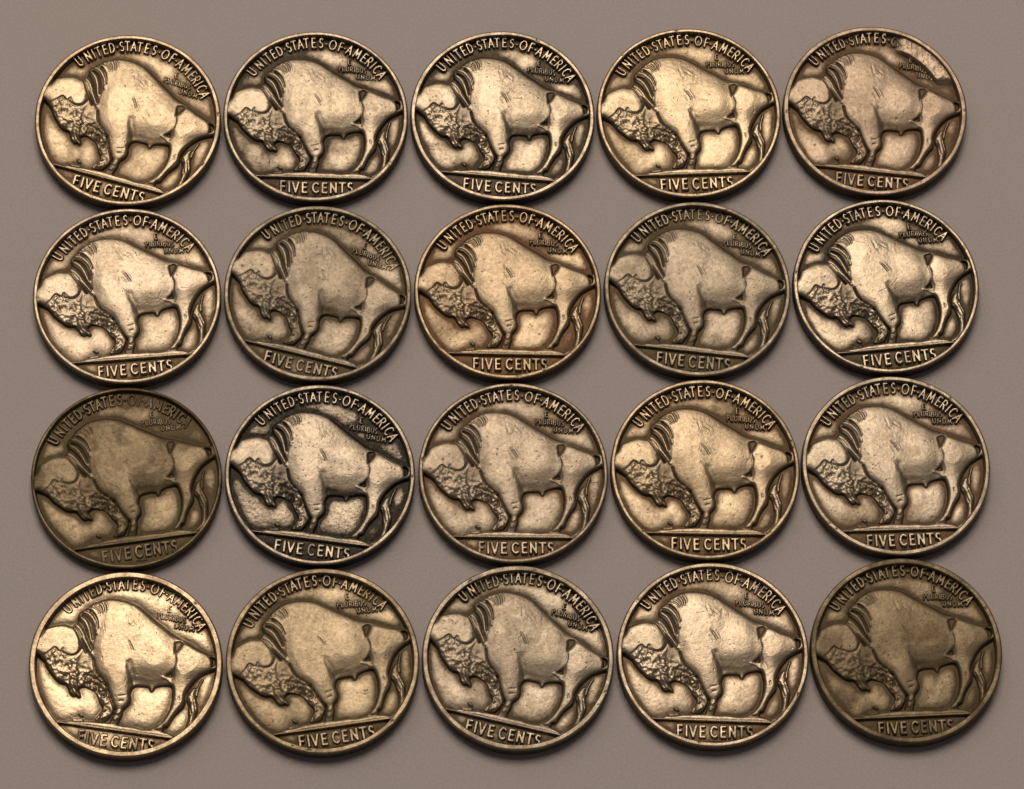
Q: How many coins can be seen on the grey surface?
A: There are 20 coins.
